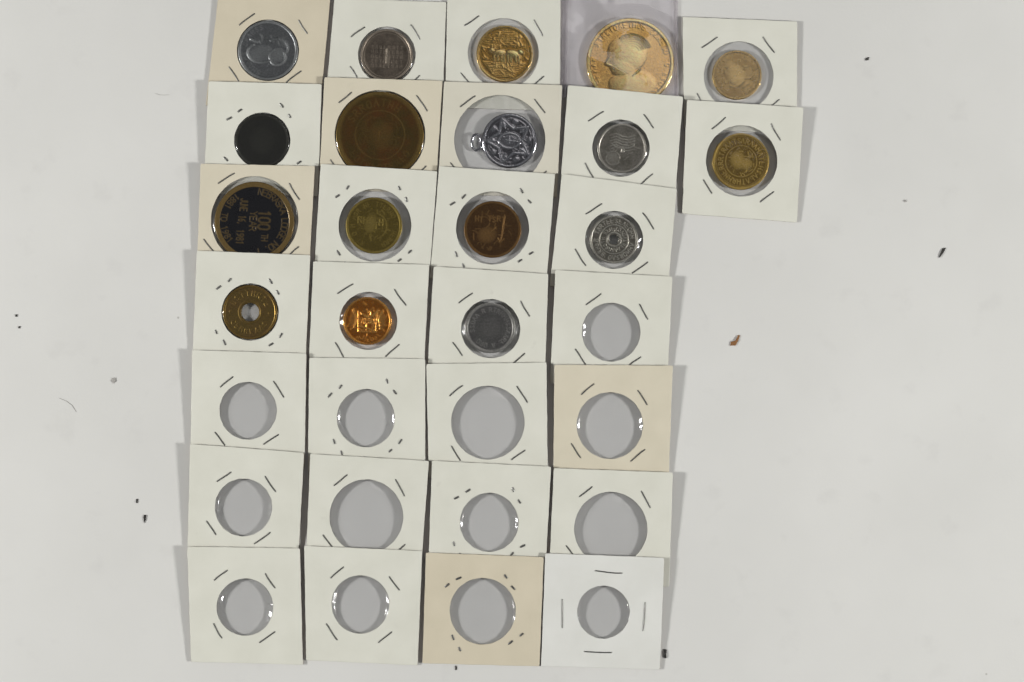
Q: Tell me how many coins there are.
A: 17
